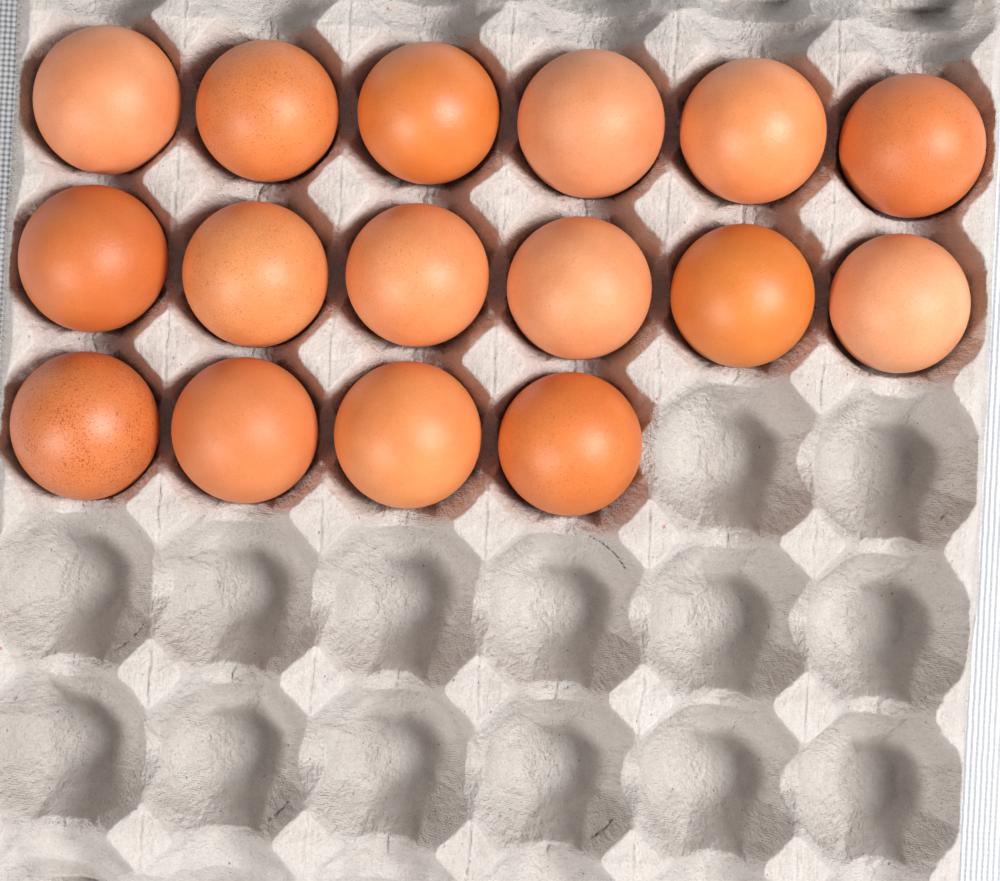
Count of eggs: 16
